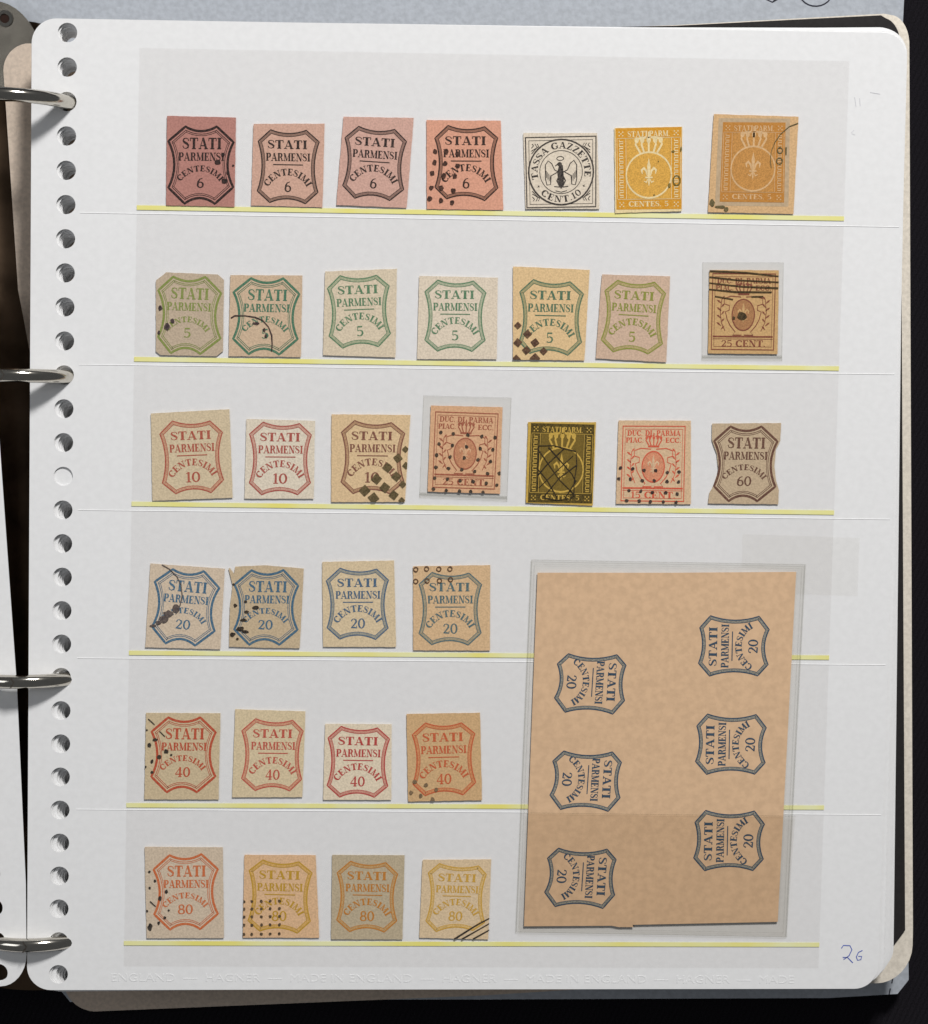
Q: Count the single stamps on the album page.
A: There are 33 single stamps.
